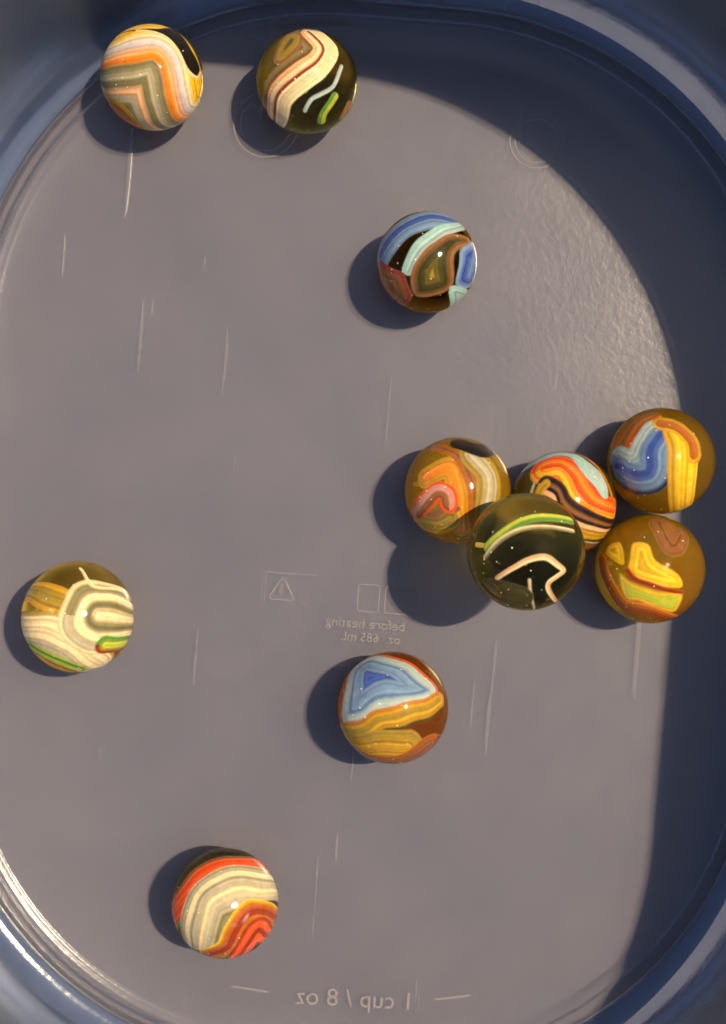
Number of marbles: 11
